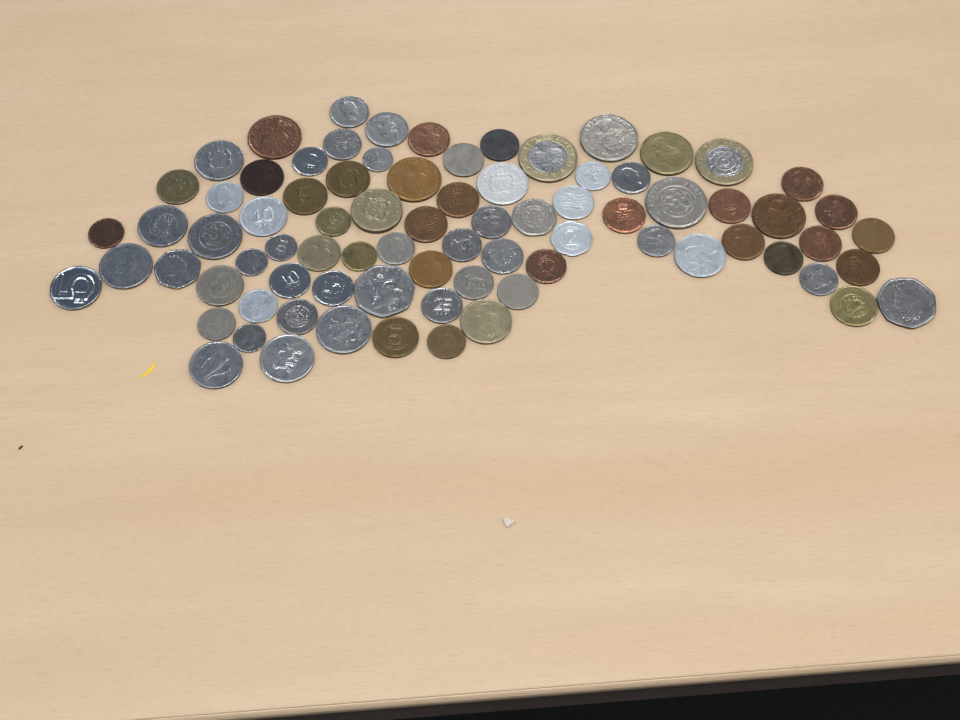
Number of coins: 80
